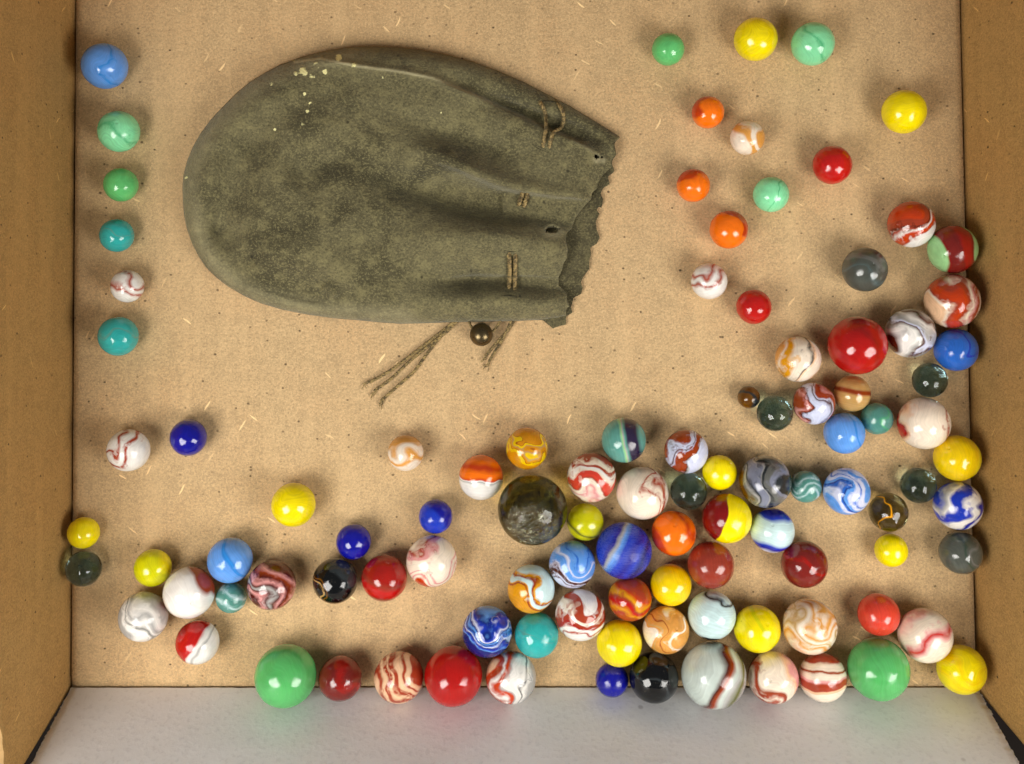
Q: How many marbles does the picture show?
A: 103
